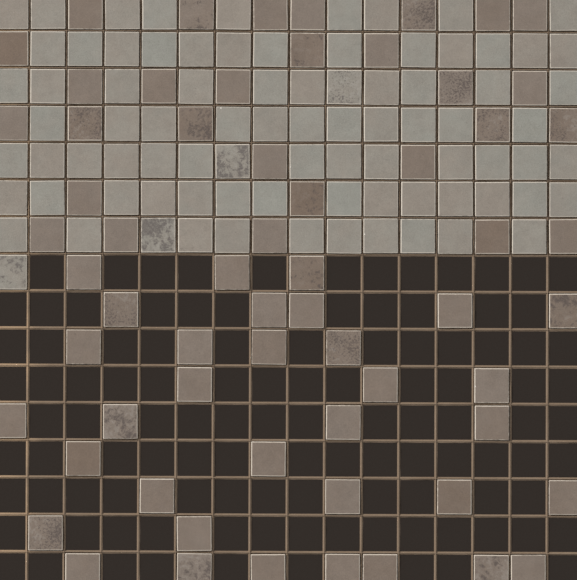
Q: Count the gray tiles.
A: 84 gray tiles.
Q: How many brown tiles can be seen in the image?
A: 63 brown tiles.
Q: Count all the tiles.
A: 147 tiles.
